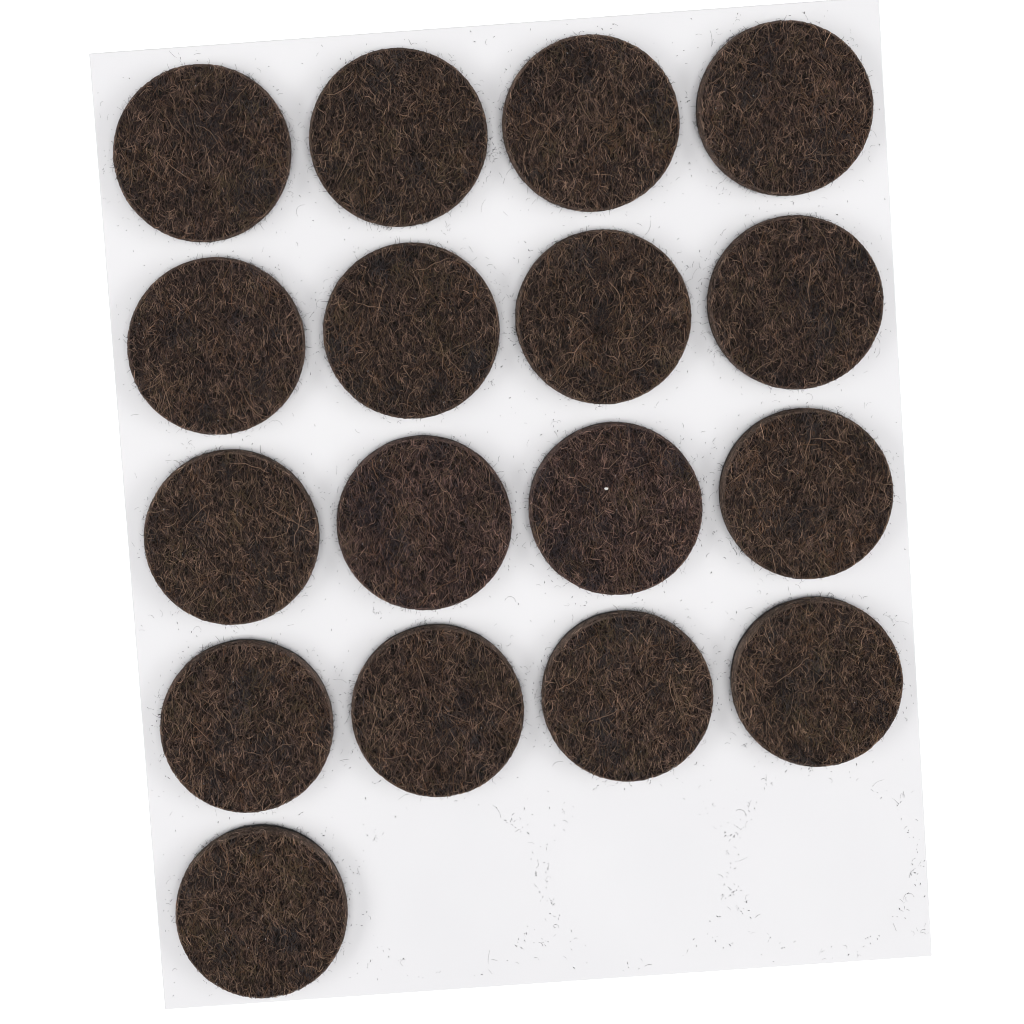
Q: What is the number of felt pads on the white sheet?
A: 17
